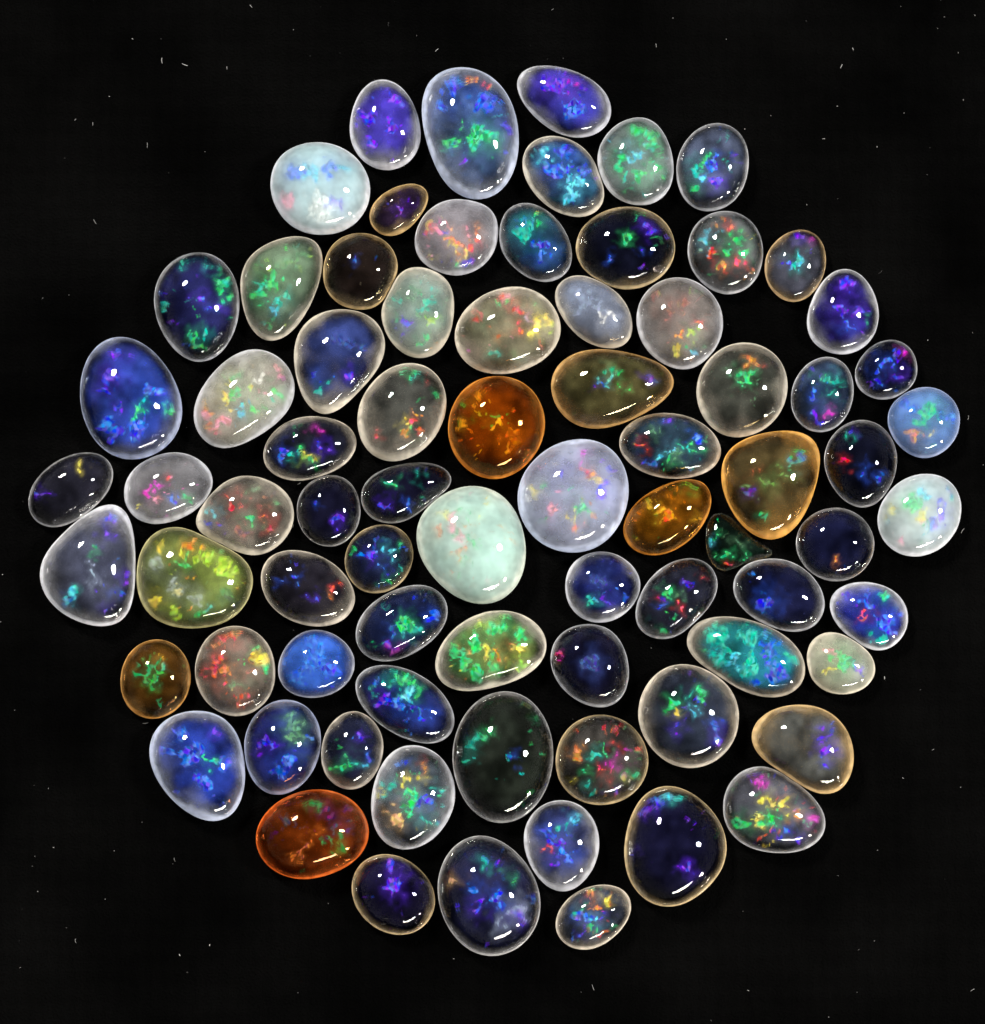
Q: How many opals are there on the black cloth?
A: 78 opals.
